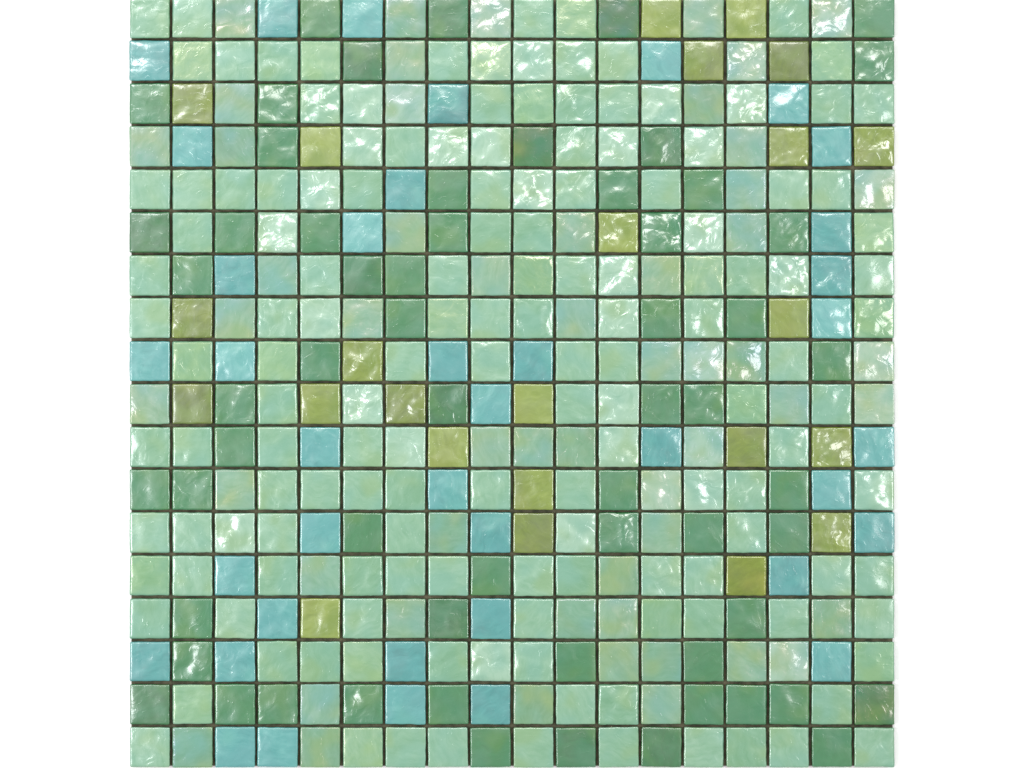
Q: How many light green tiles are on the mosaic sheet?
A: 200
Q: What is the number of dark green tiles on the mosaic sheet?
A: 61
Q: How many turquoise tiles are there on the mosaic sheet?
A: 39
